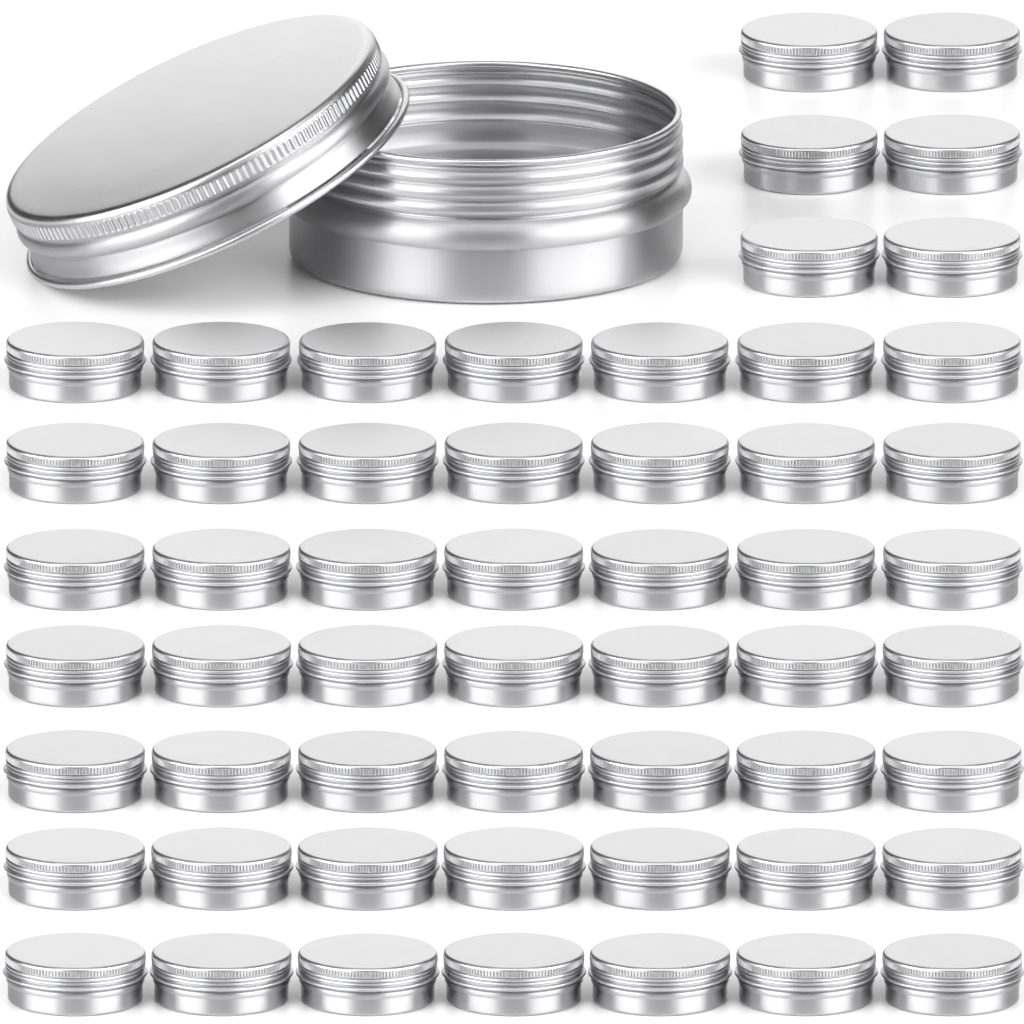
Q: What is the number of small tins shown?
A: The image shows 55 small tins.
